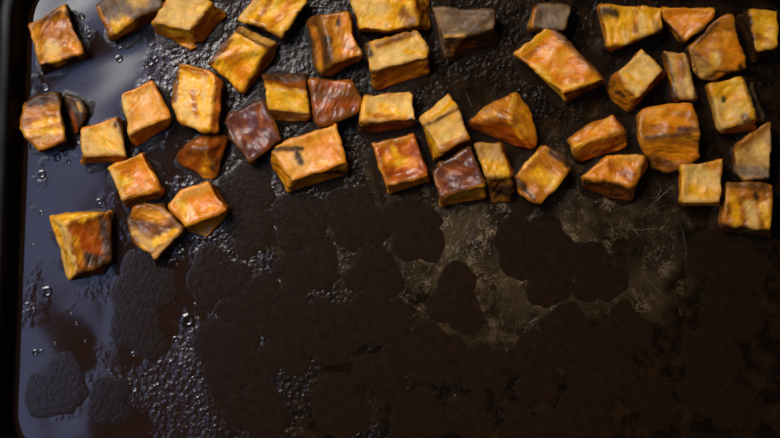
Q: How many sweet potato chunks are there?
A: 45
